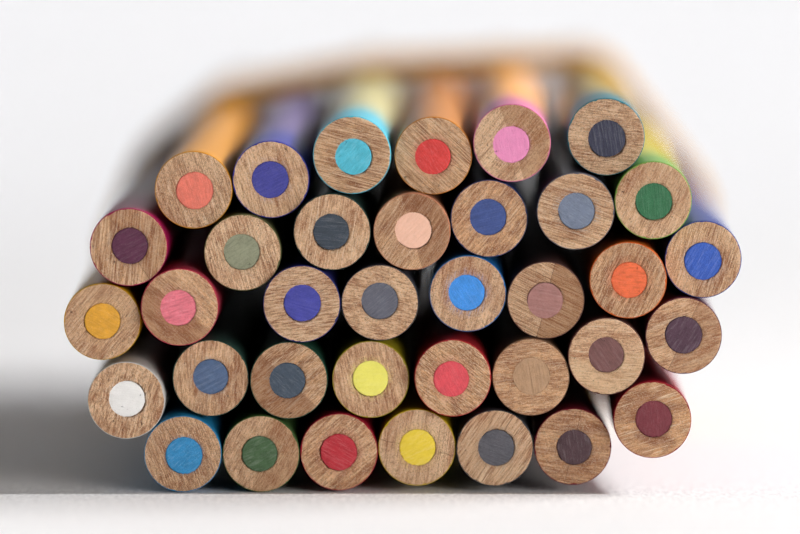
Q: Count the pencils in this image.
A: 36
